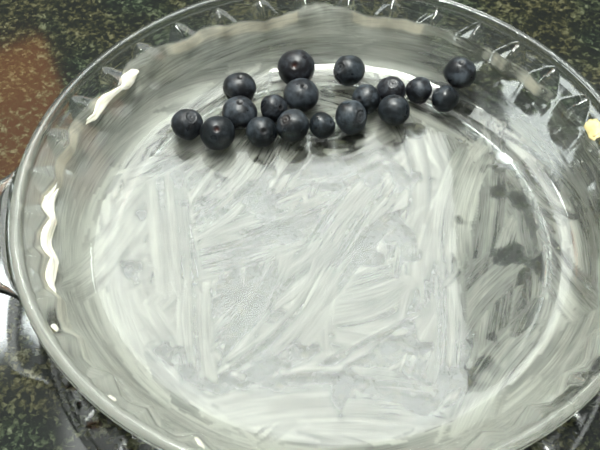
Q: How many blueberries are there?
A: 18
